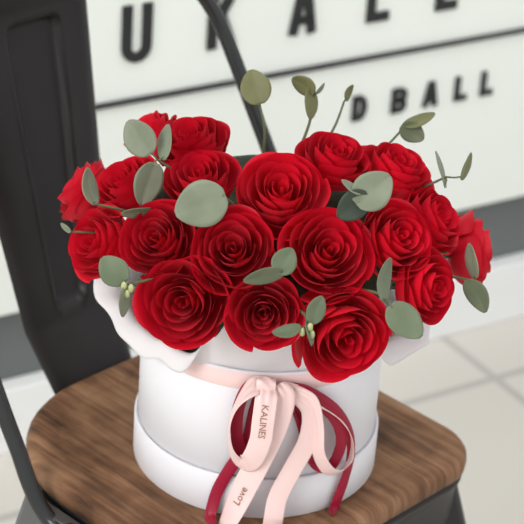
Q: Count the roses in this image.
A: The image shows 19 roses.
